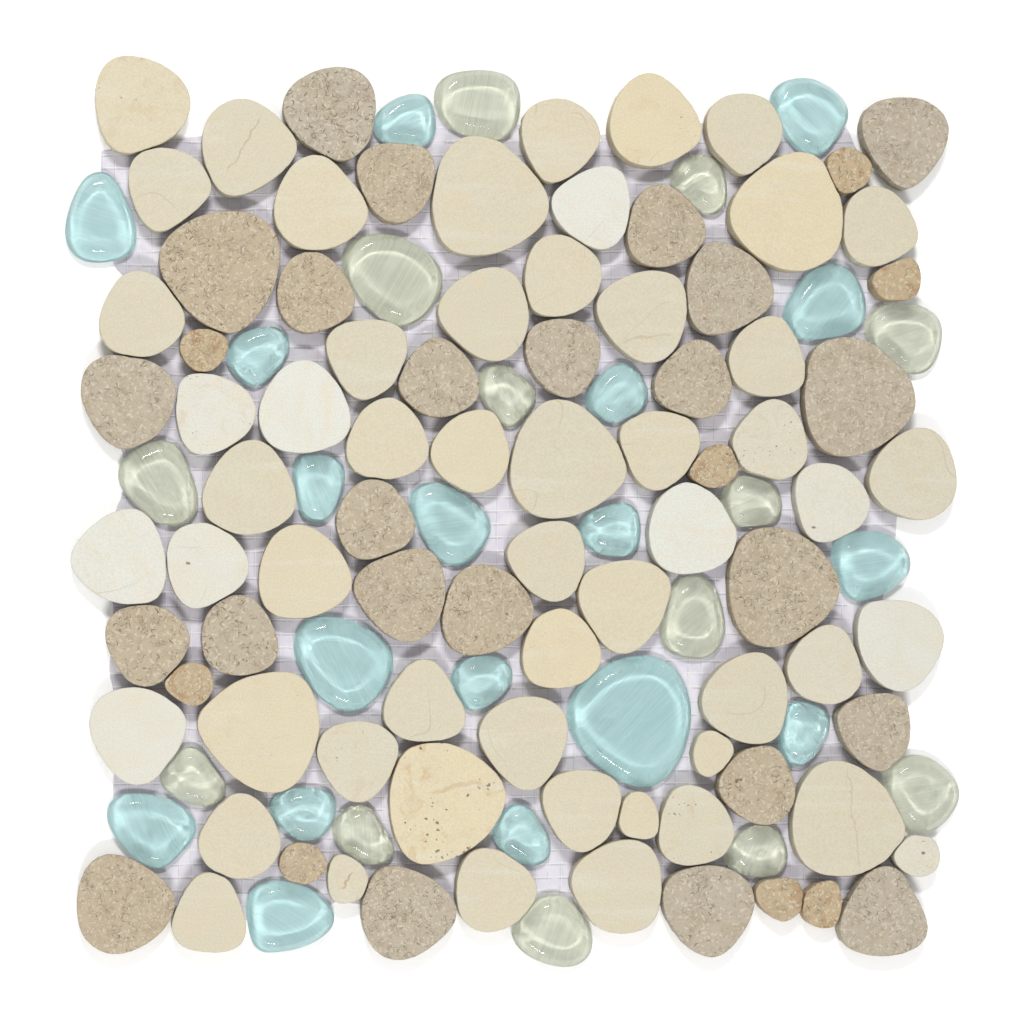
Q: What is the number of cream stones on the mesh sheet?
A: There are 54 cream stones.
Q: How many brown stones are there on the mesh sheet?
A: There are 32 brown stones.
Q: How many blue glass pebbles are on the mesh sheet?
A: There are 18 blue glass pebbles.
